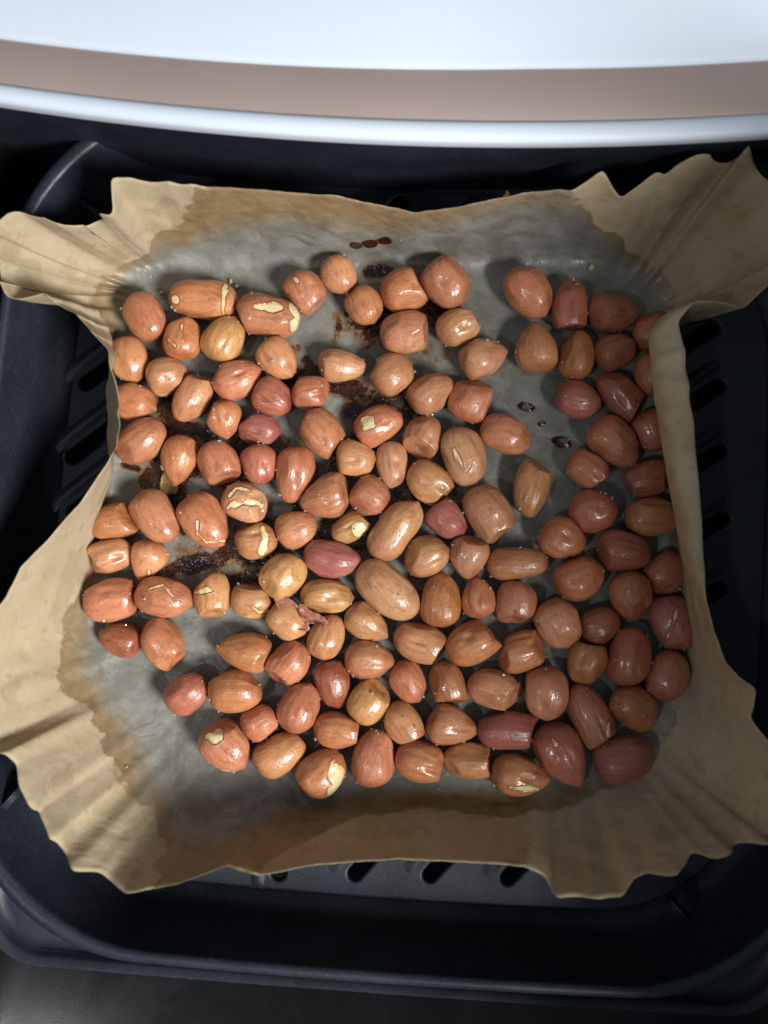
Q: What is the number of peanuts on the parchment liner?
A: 132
